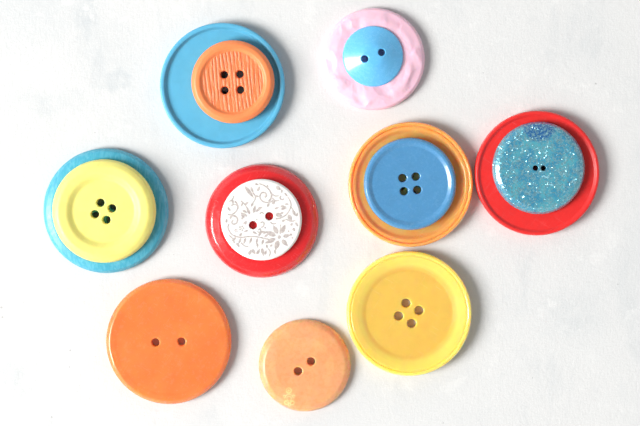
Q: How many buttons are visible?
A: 15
